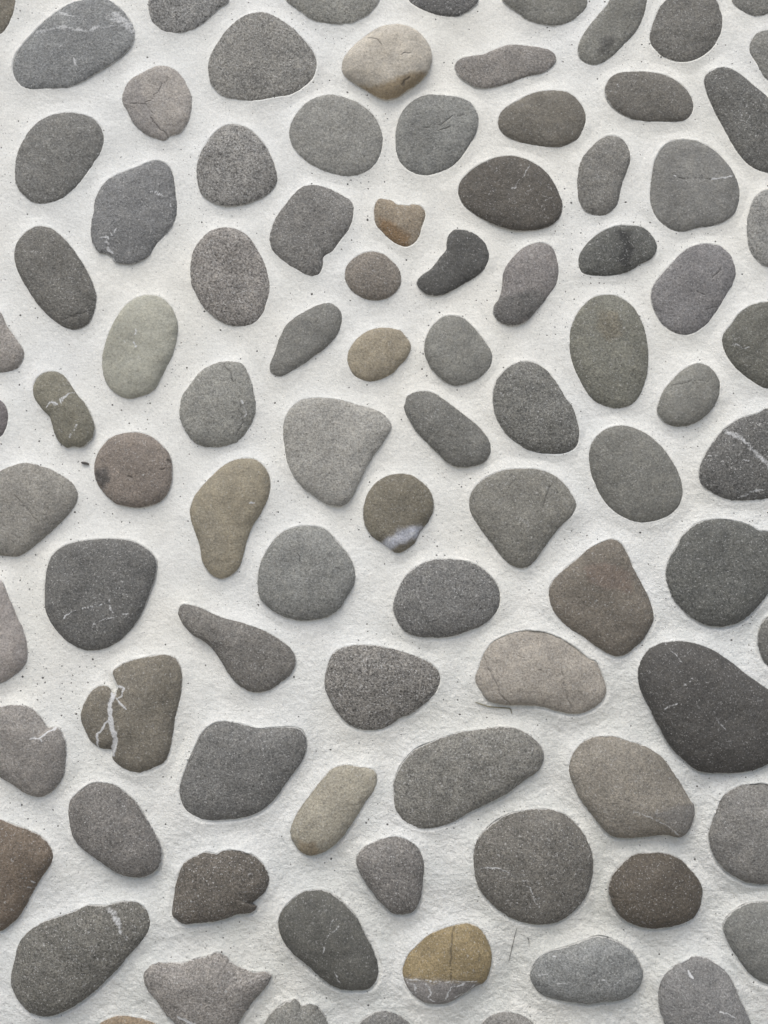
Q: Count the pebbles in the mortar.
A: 91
